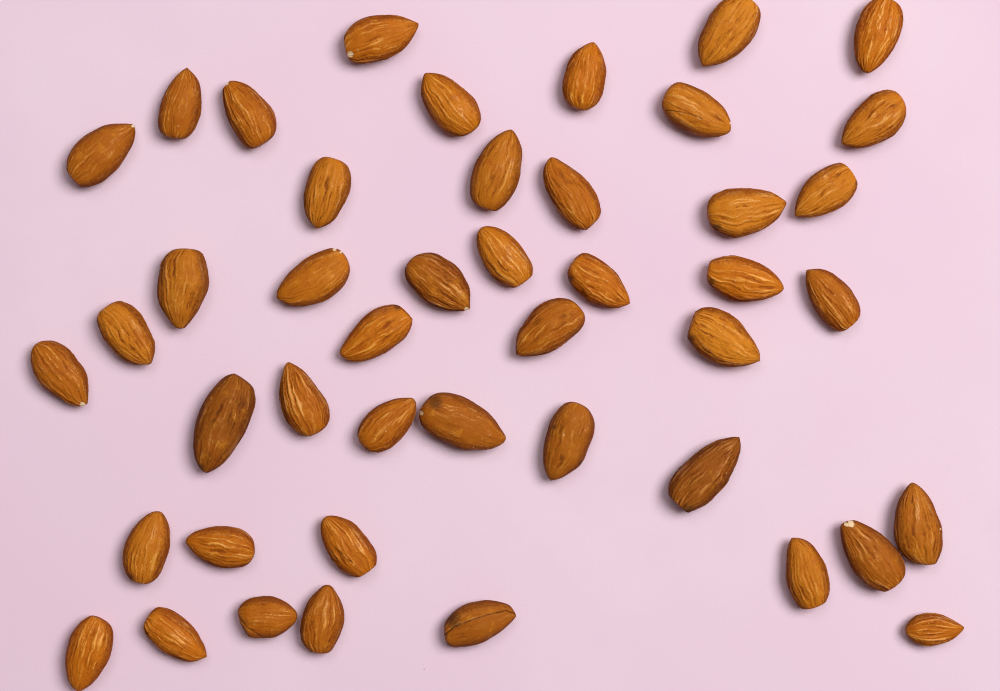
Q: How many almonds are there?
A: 45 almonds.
